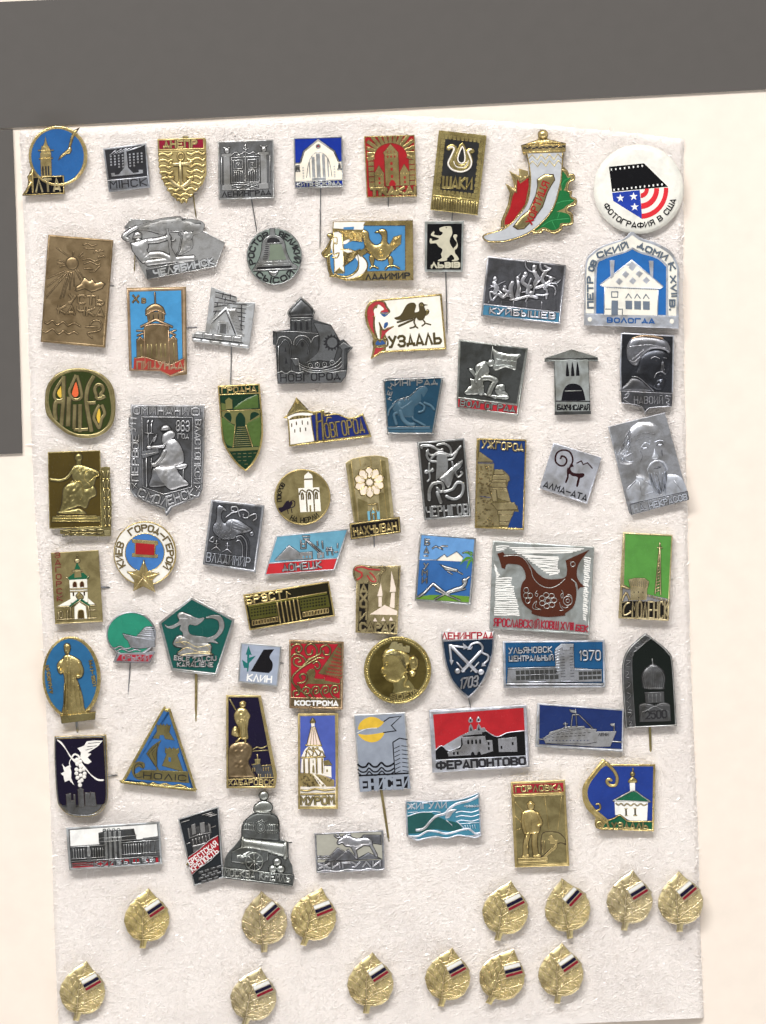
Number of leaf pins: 13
